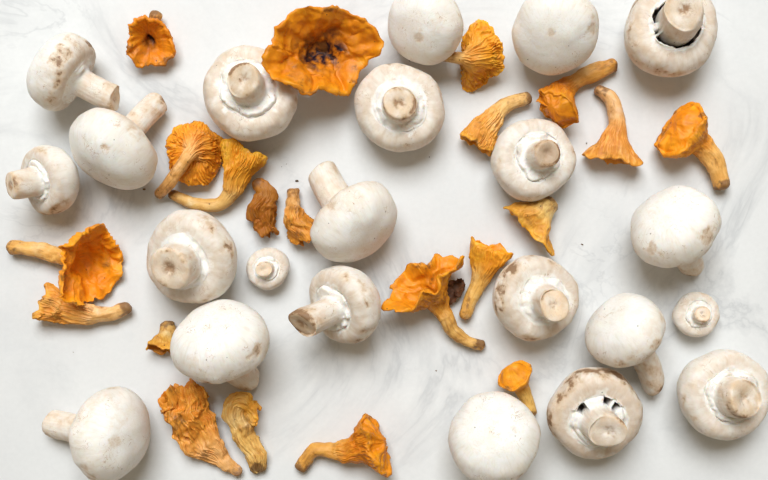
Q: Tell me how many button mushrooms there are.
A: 22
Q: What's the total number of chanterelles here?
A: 21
